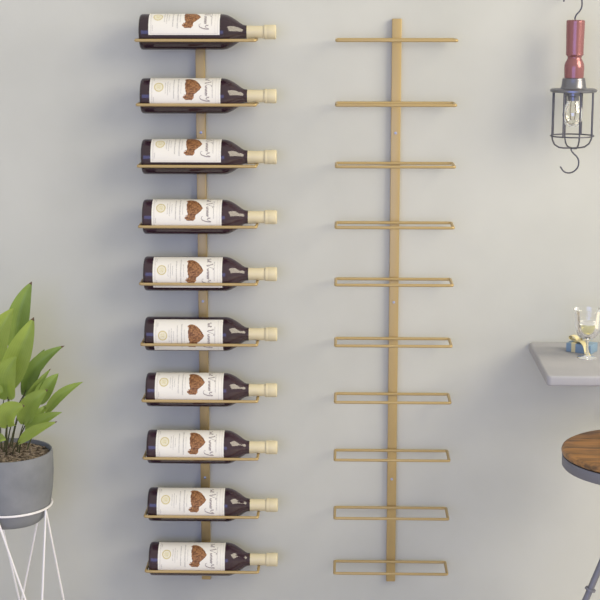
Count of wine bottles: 10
